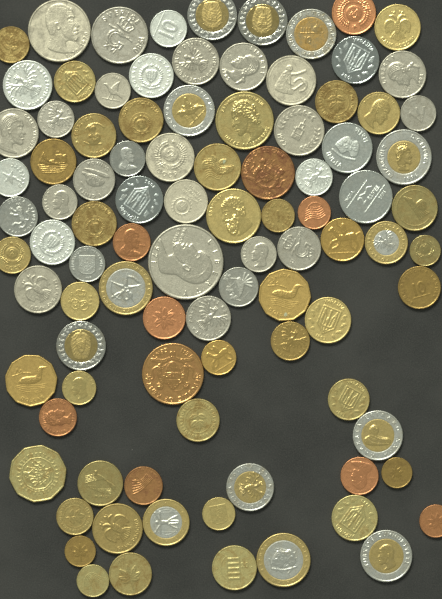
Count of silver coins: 34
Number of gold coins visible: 38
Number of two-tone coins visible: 13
